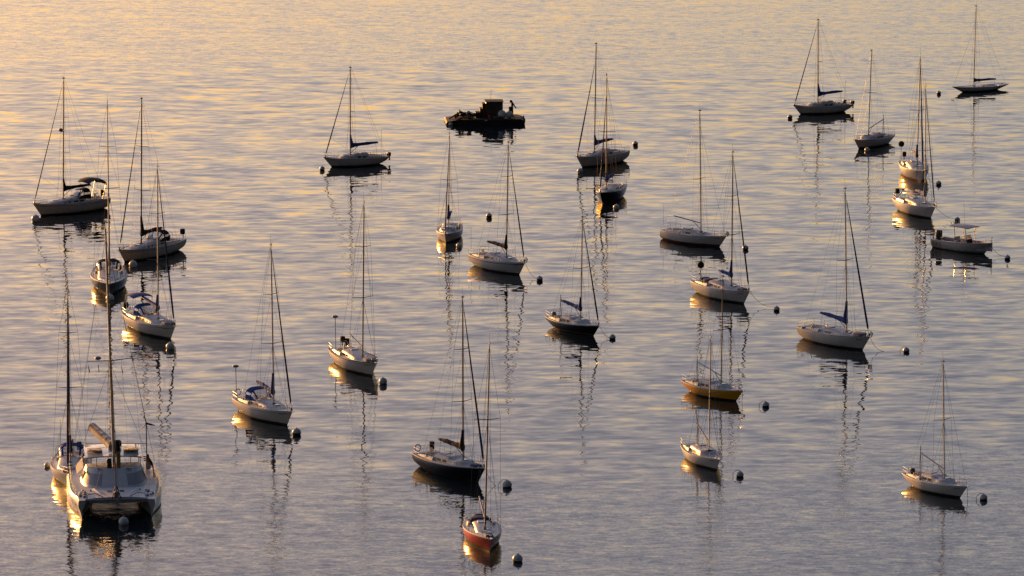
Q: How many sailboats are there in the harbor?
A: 27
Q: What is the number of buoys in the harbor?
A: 33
